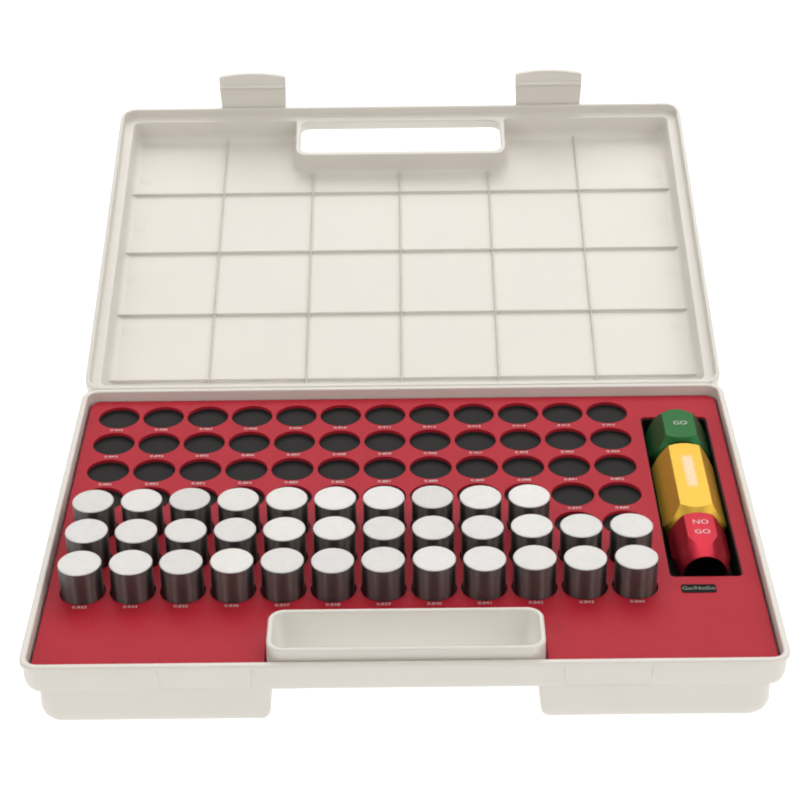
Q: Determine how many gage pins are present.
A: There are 34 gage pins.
